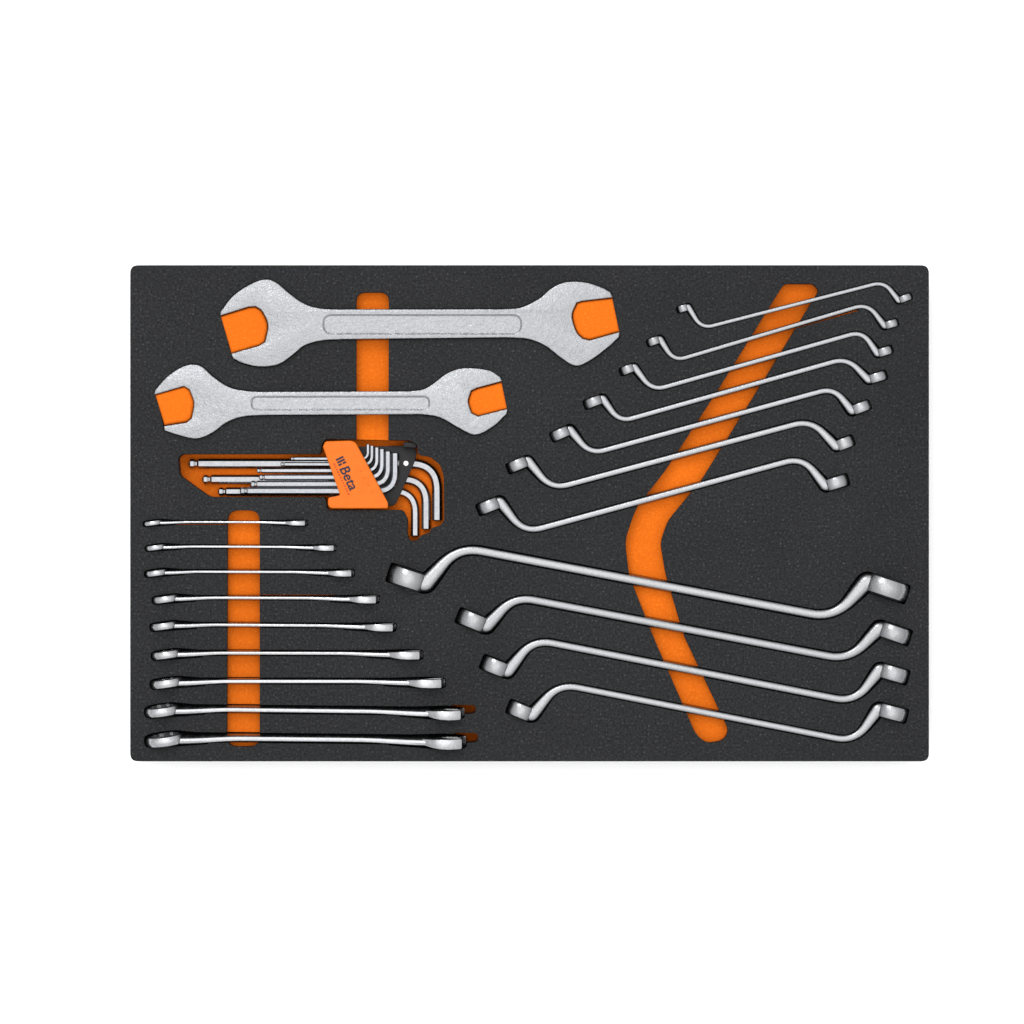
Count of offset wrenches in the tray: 11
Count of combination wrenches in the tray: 9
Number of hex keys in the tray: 9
